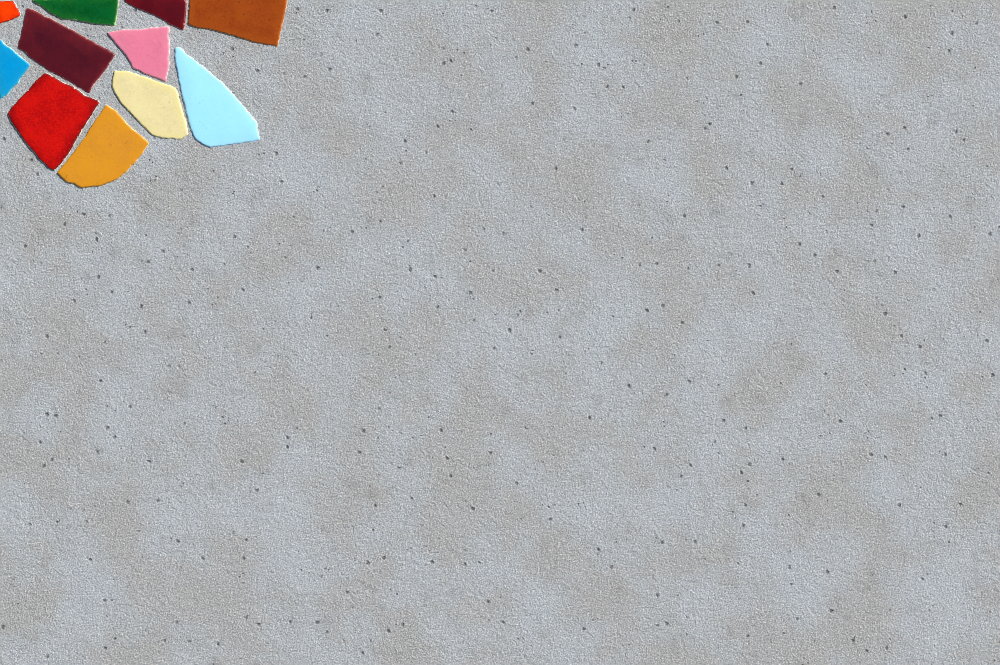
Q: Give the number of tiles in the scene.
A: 11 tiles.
